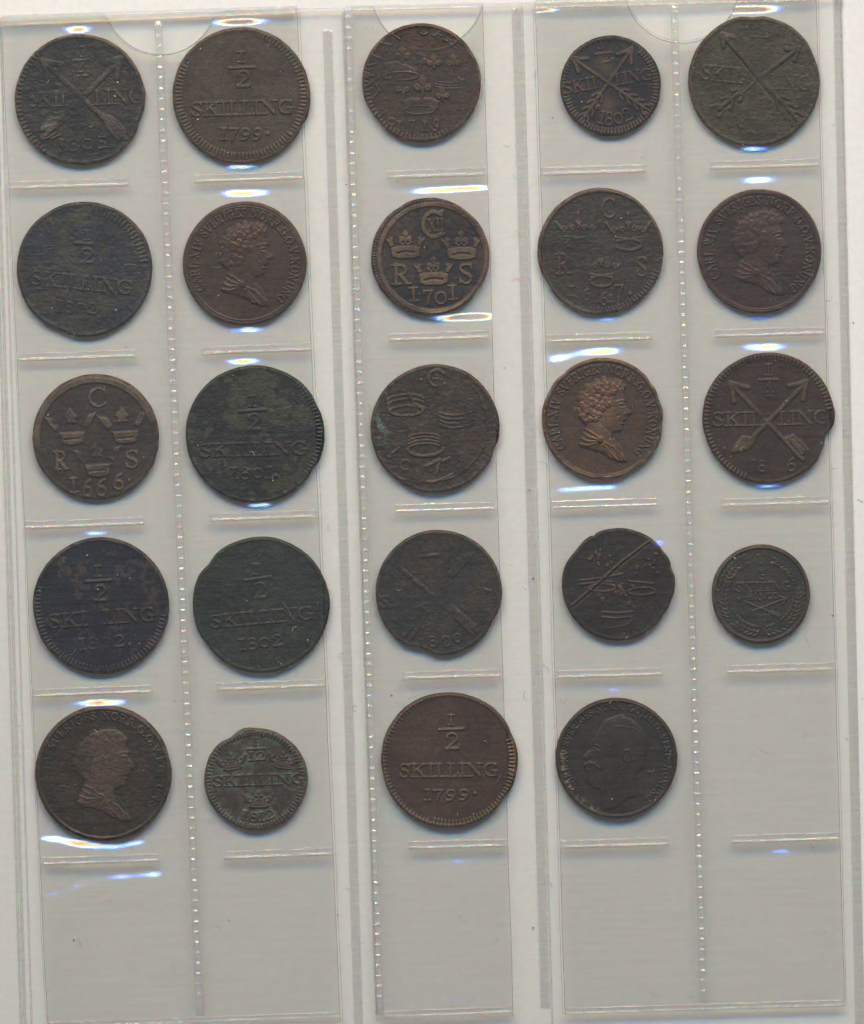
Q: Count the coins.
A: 24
